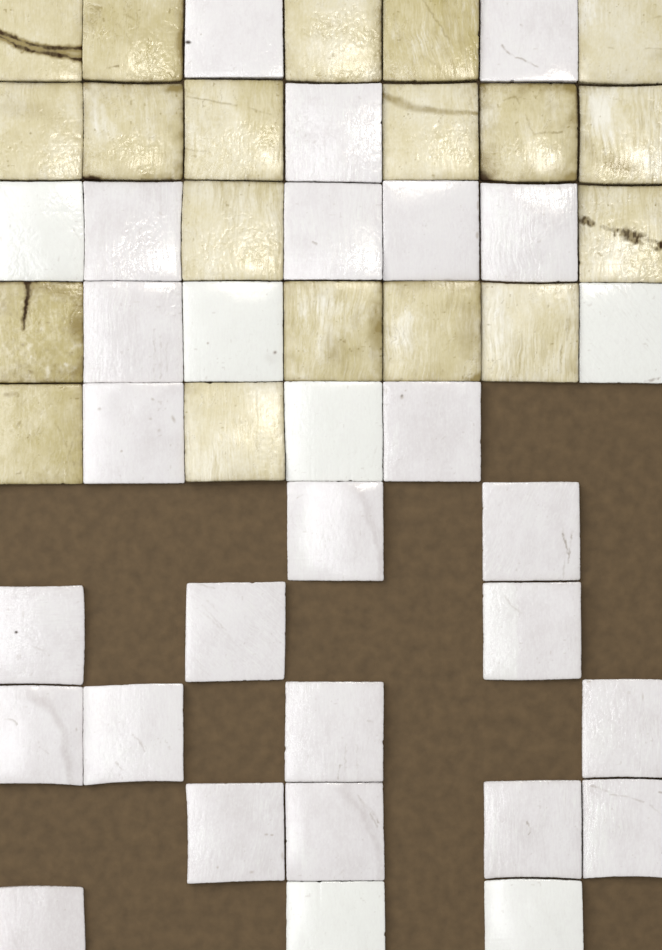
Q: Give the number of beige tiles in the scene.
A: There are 19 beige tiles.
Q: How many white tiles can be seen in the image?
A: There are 30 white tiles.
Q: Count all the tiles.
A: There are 49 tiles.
